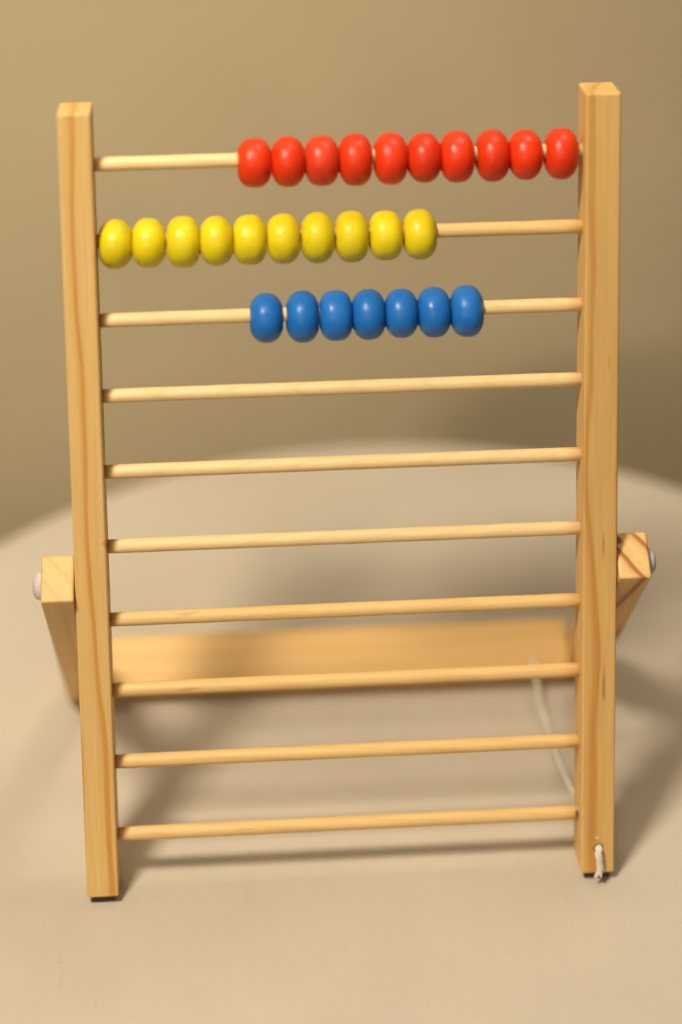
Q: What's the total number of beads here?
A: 27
